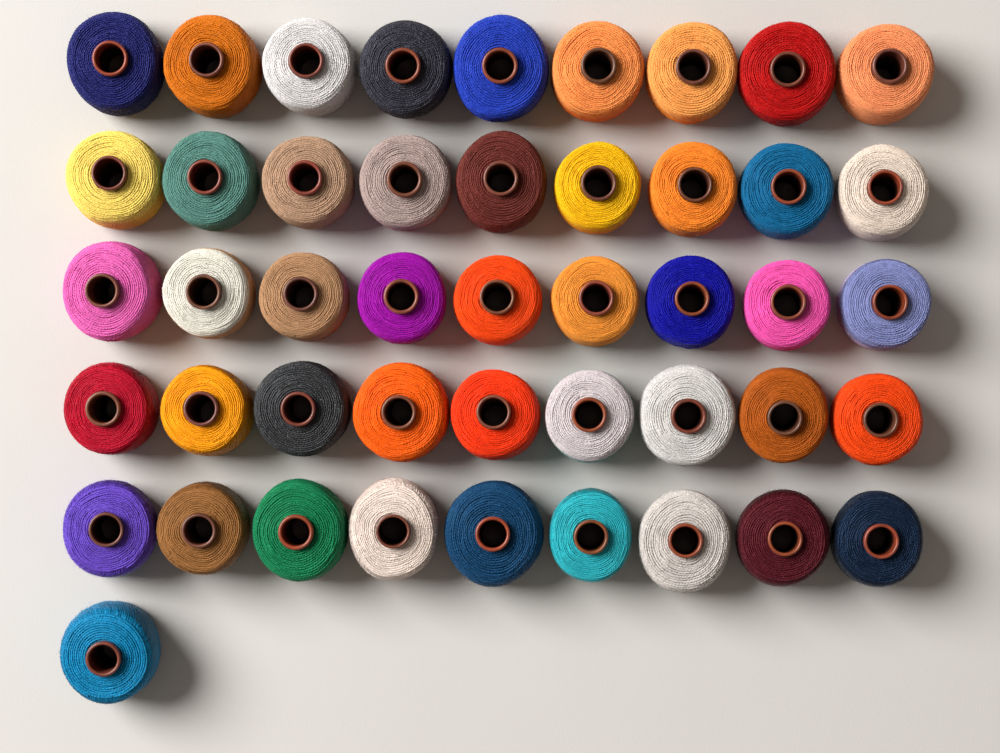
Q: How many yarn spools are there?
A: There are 46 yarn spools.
